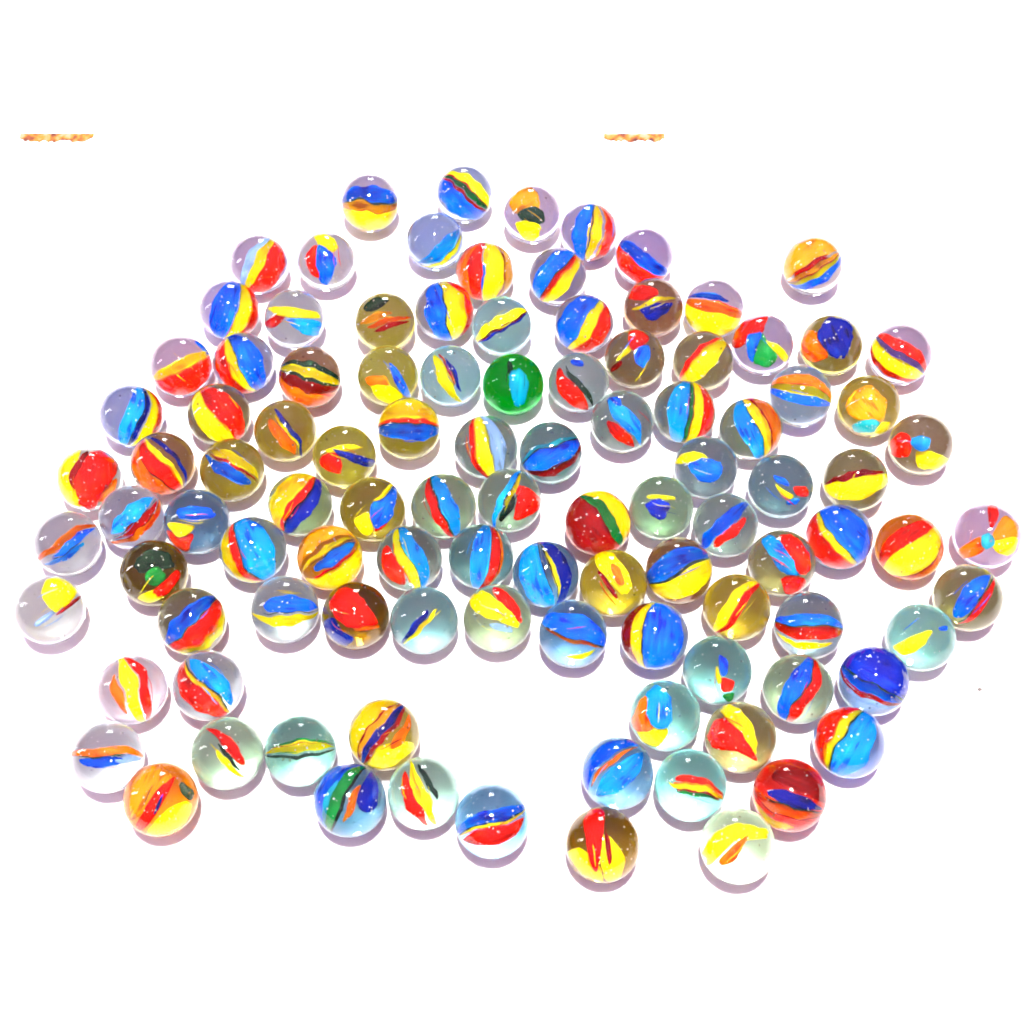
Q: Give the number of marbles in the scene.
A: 105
